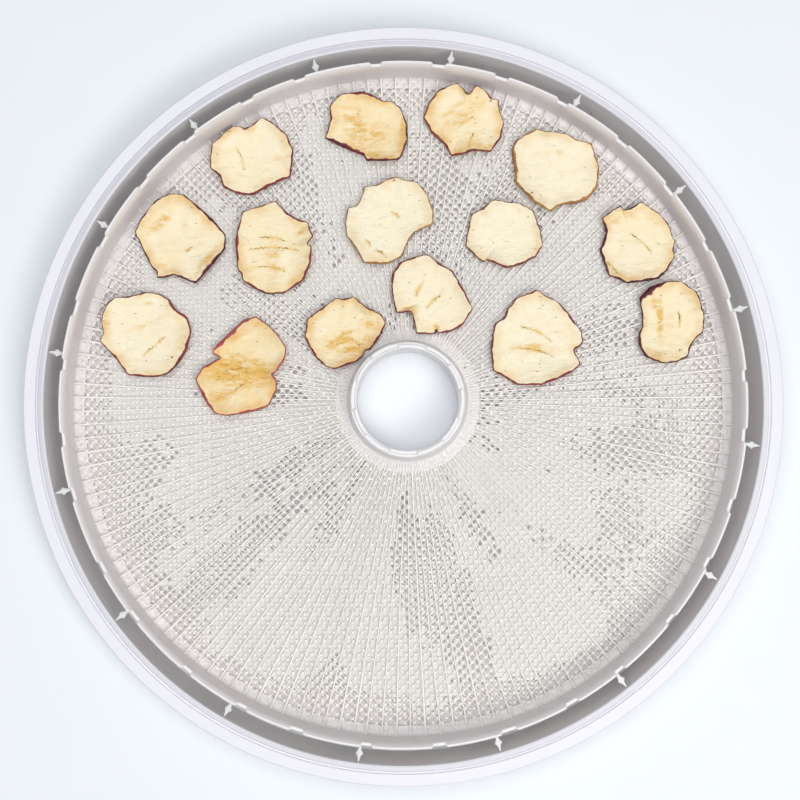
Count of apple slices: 15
